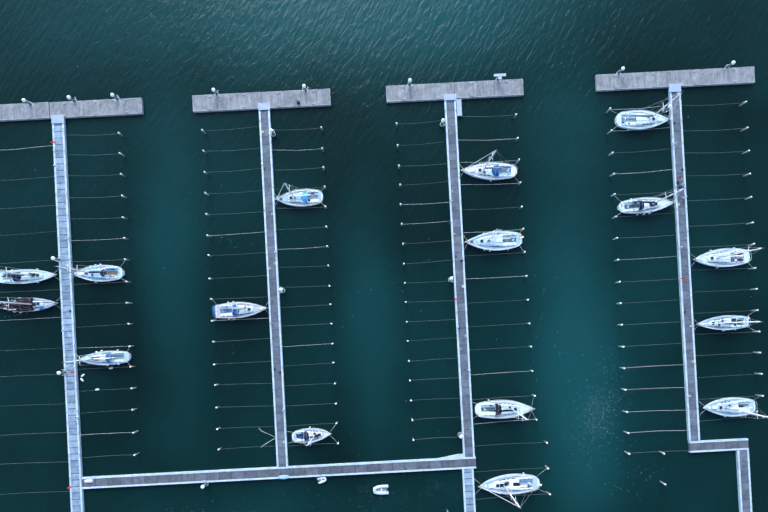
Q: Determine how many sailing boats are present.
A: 16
